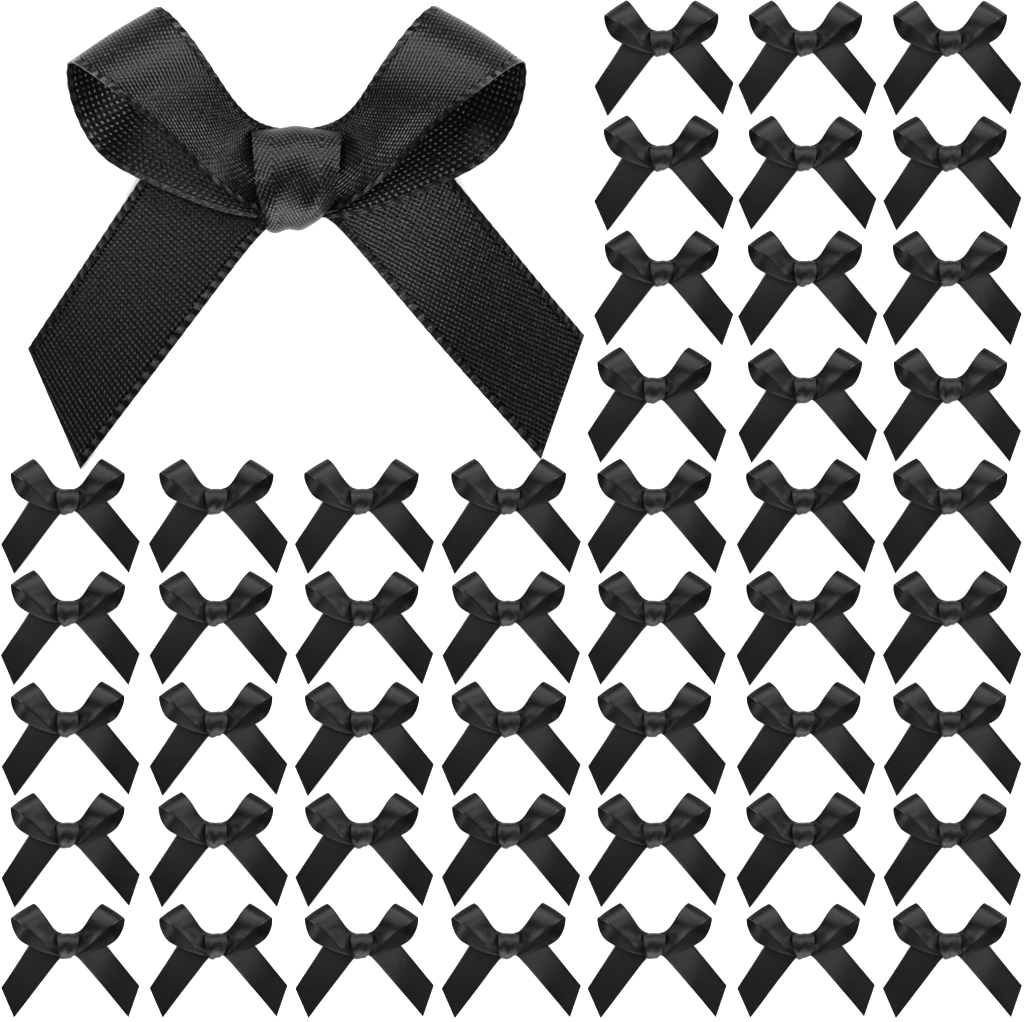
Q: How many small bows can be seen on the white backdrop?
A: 47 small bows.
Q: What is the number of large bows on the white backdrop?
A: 1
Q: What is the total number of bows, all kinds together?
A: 48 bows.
